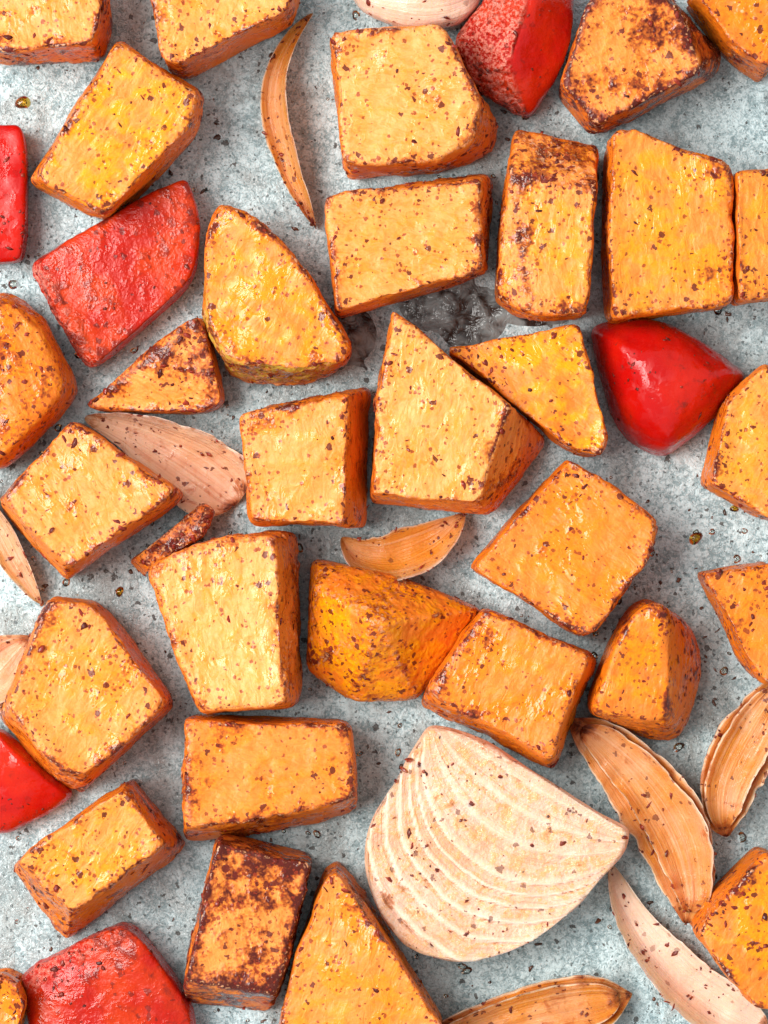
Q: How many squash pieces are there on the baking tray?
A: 32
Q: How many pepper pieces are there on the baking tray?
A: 6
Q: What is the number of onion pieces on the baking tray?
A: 11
